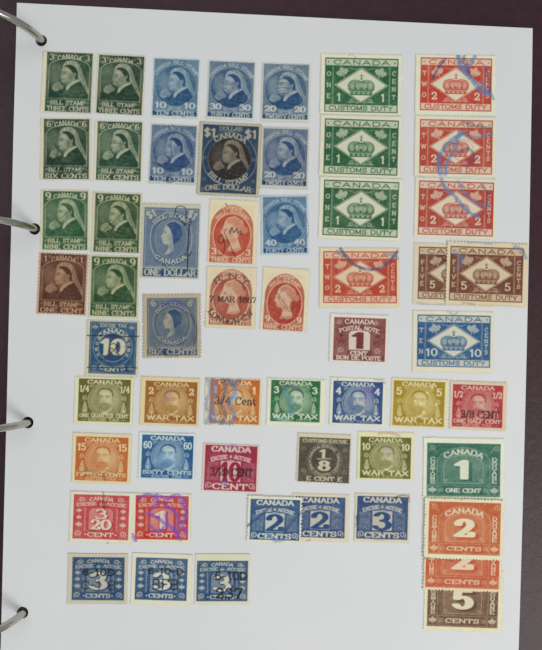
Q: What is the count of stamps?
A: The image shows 56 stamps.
